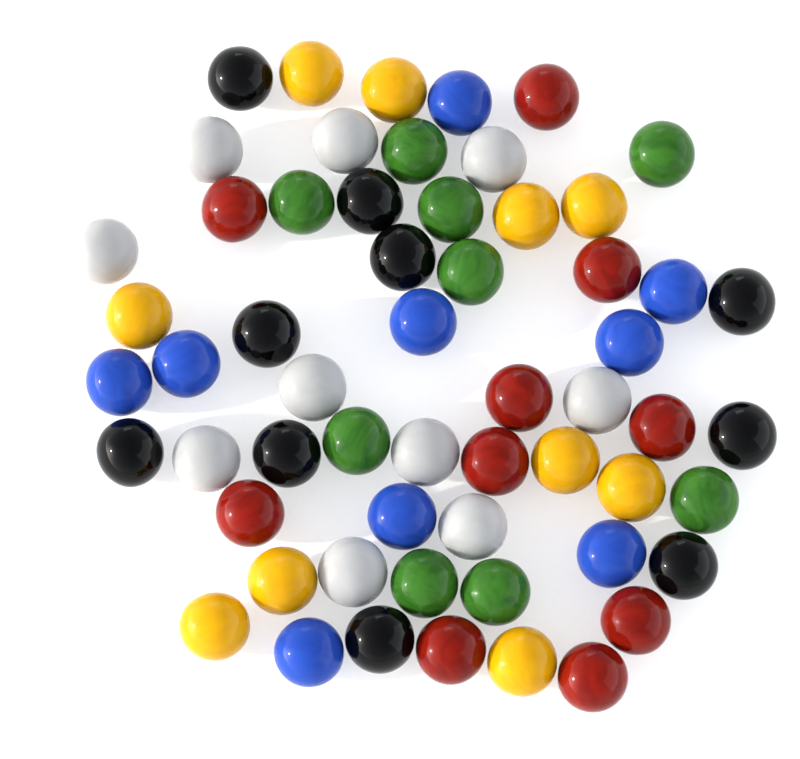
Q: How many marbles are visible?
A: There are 58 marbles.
